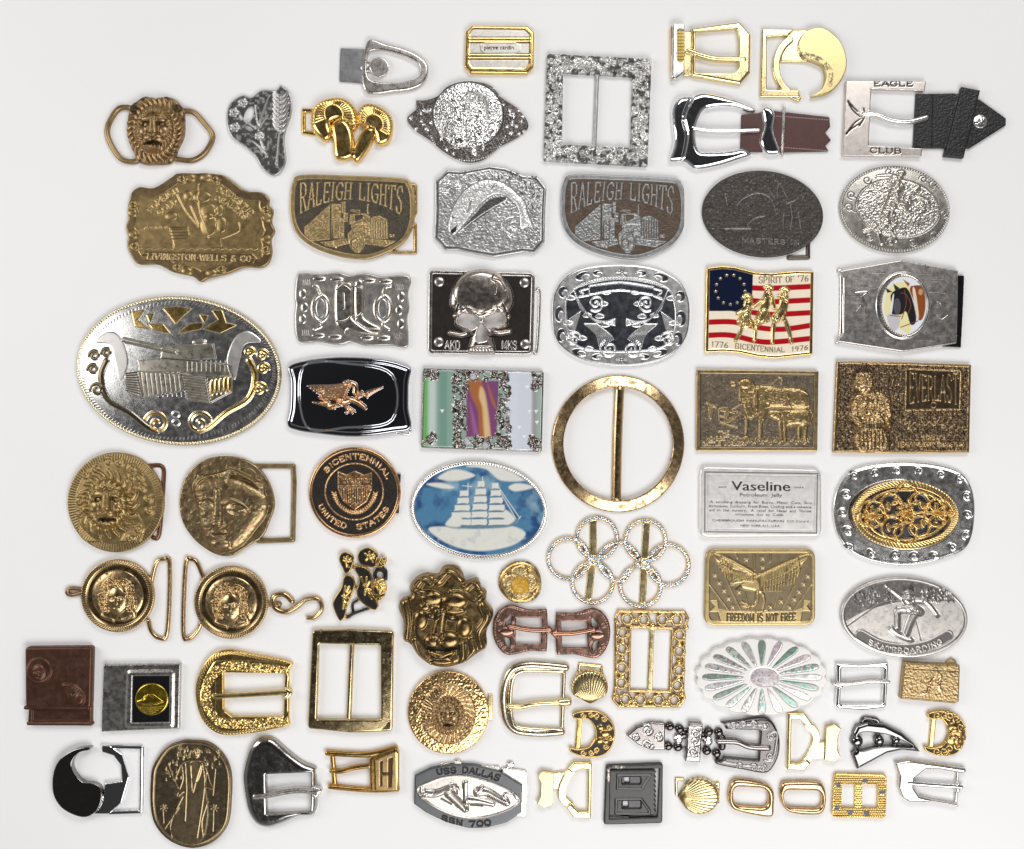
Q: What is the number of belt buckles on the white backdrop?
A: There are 72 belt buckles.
